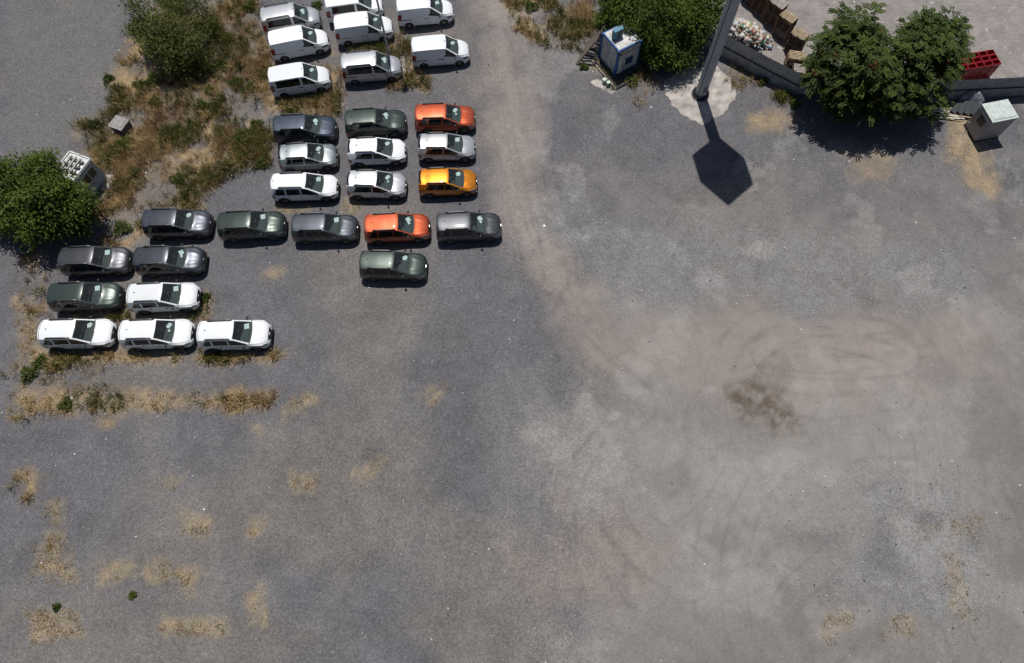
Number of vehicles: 30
